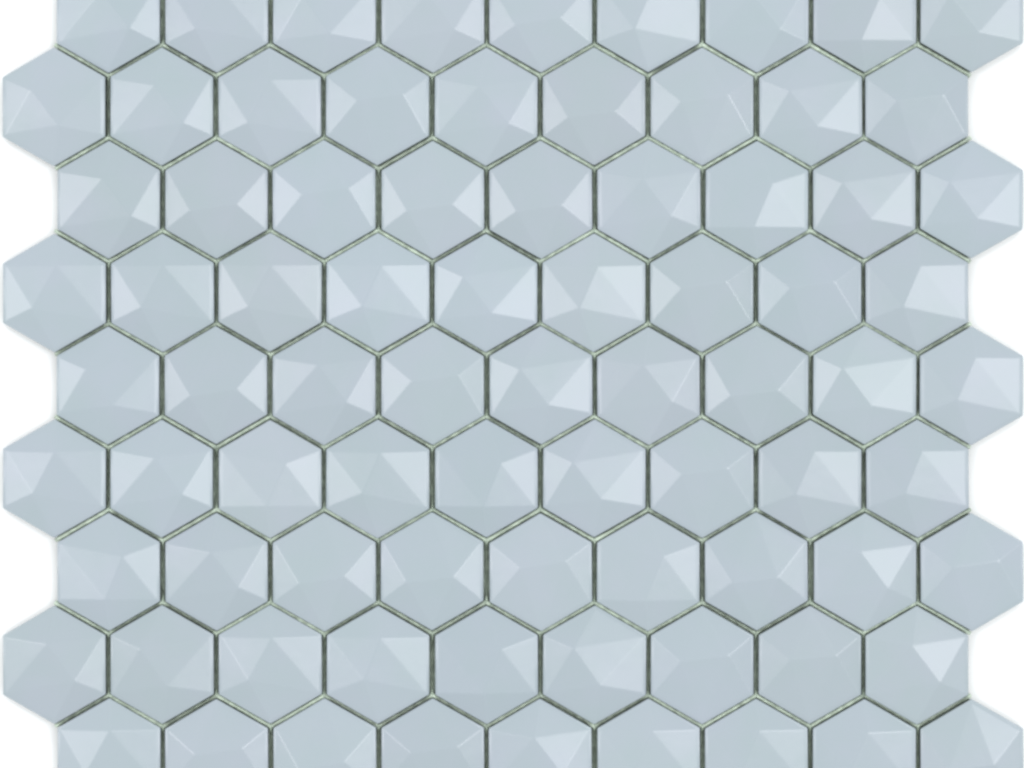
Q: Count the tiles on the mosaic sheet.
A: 81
